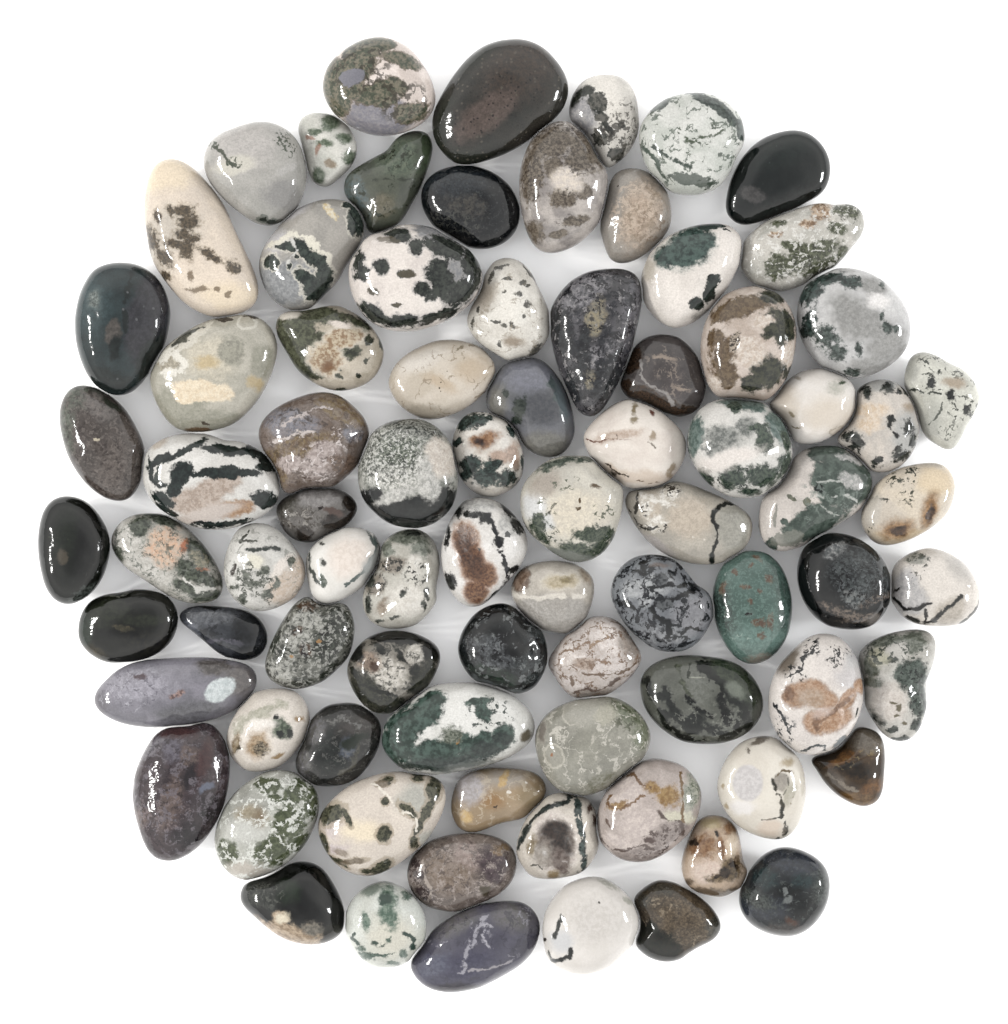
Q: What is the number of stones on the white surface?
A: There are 82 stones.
